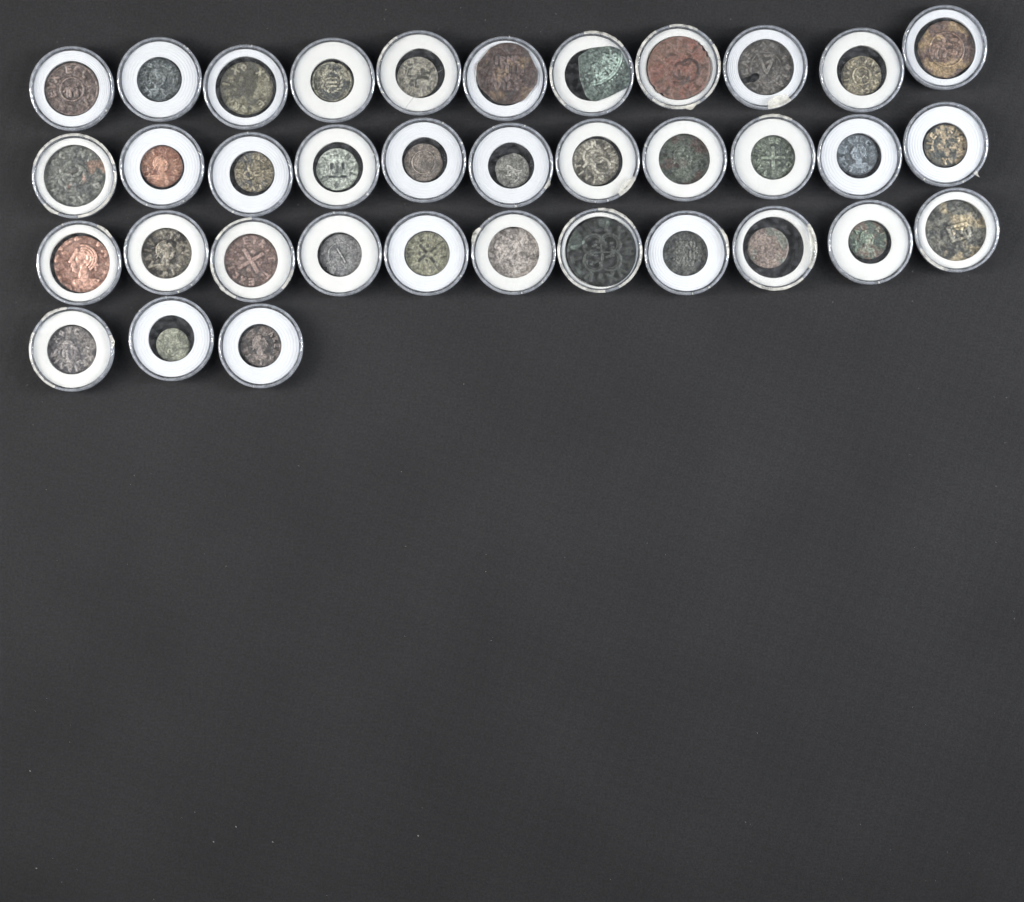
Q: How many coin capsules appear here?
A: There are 36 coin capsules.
